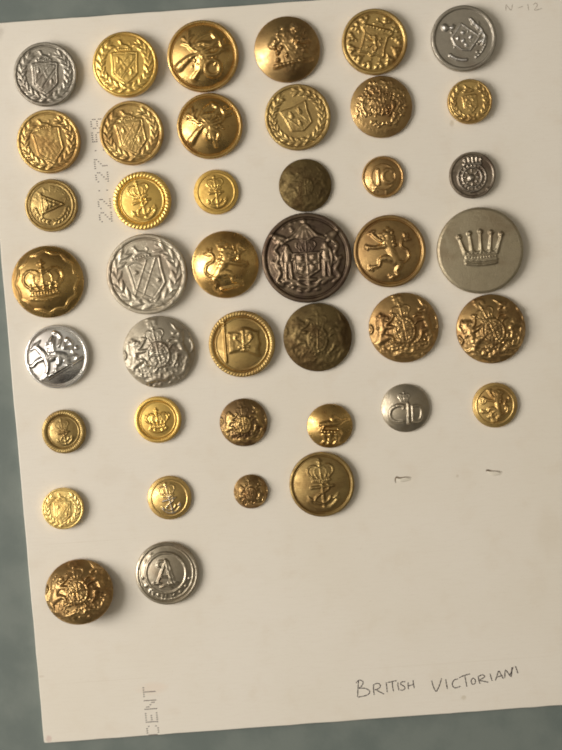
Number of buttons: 42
